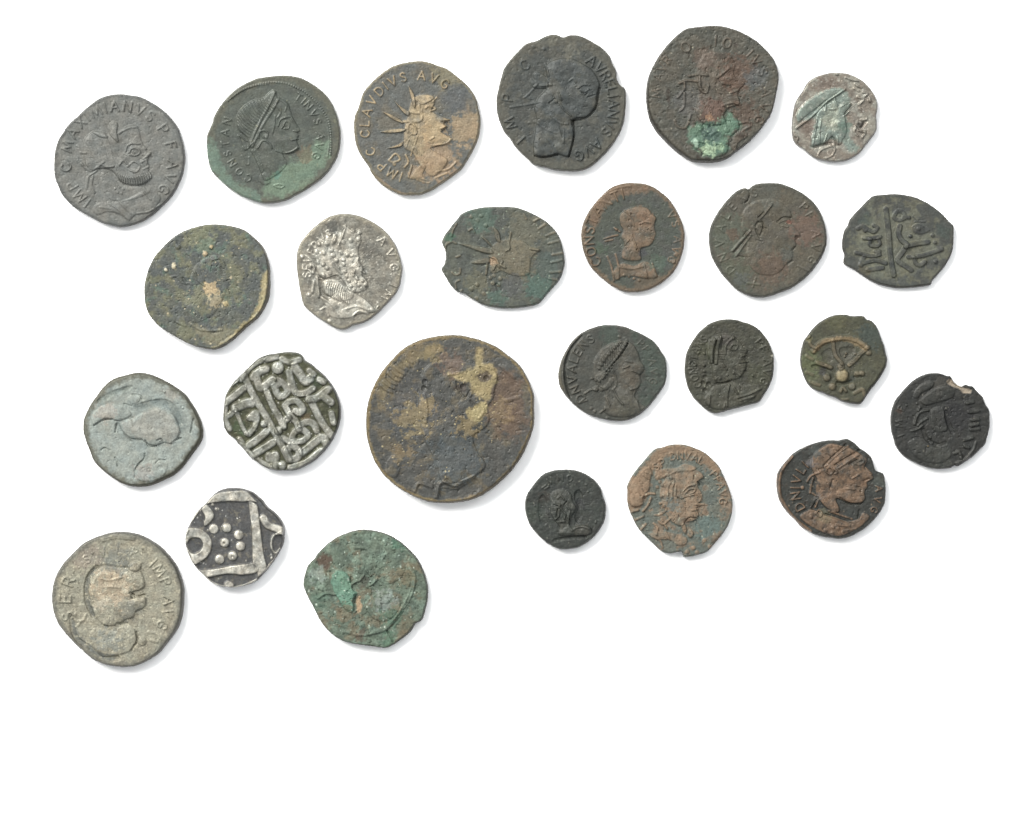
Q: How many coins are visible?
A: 25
